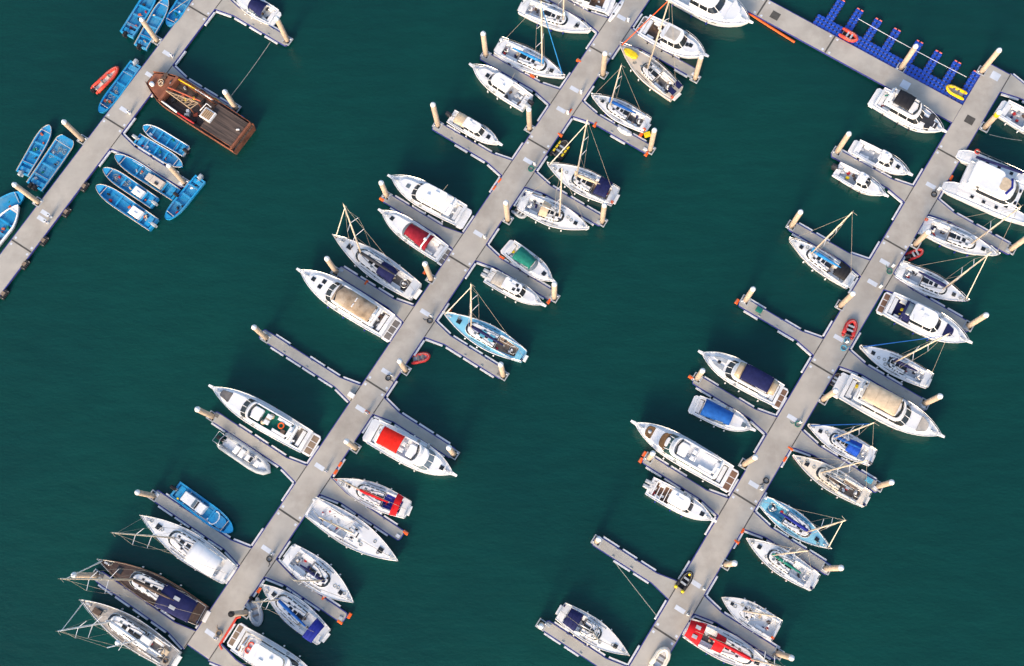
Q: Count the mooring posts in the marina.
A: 48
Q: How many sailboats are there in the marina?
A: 26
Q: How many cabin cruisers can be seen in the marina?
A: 24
